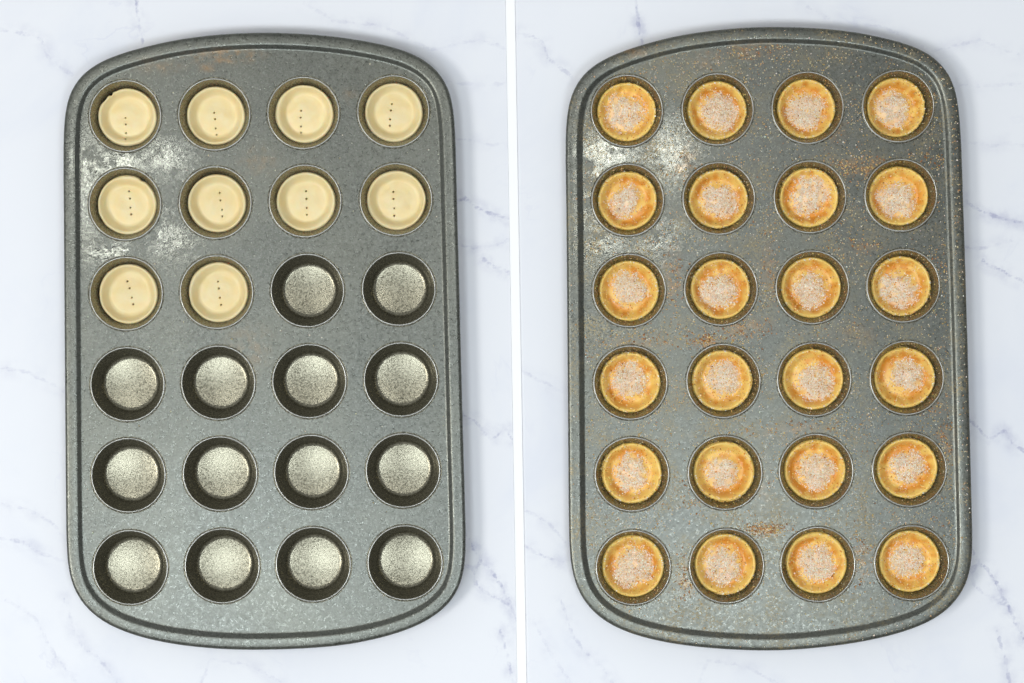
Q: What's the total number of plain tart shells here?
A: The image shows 10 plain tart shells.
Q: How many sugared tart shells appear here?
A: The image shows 24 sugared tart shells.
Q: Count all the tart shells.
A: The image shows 34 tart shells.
